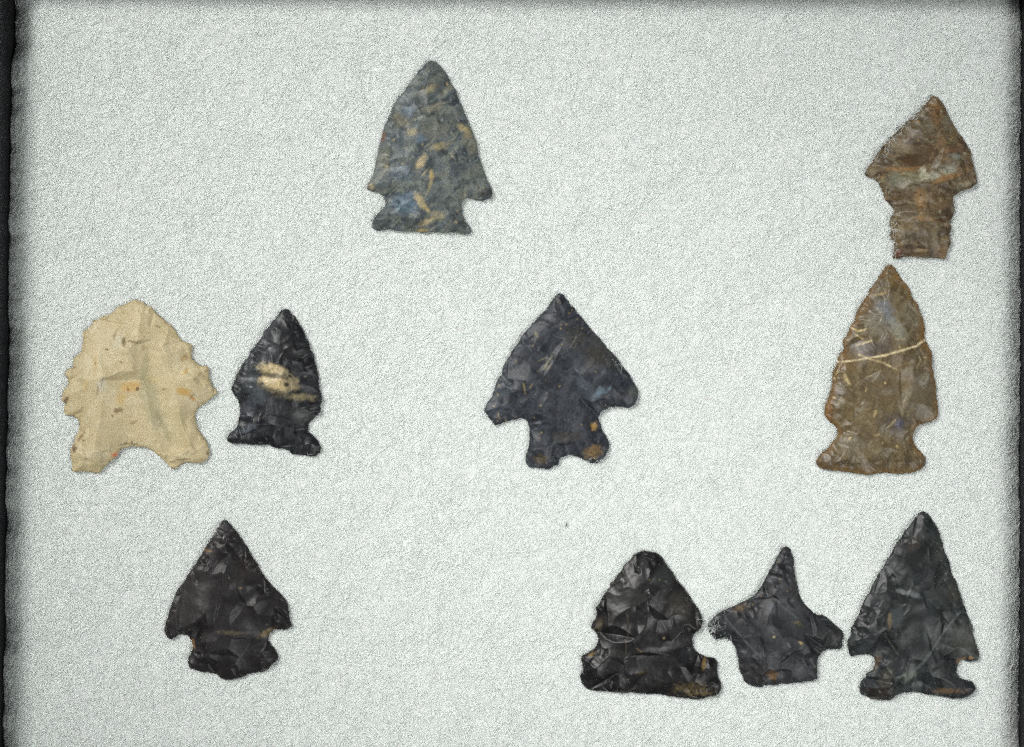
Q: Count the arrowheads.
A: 10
